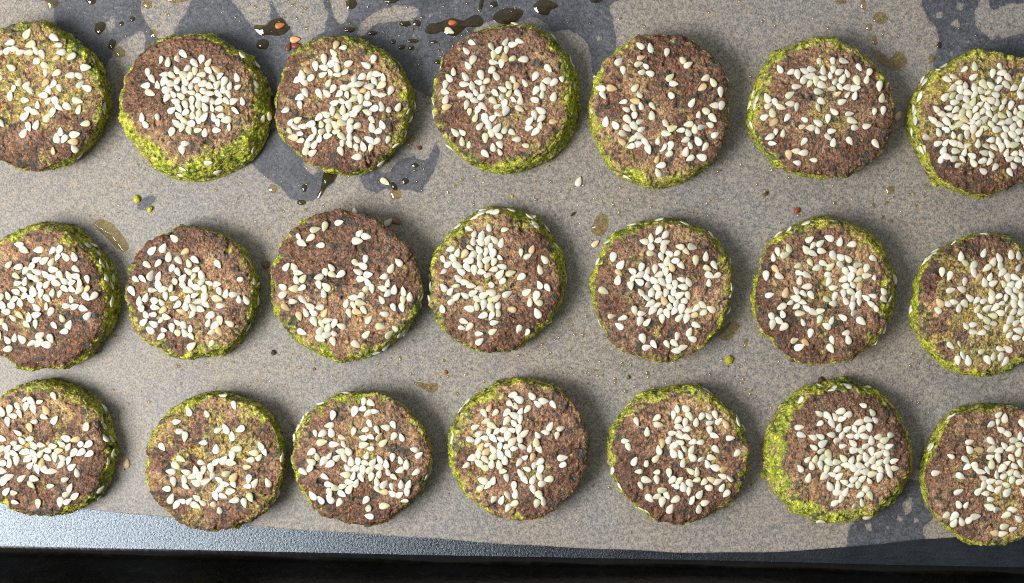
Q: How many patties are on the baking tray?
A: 21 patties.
